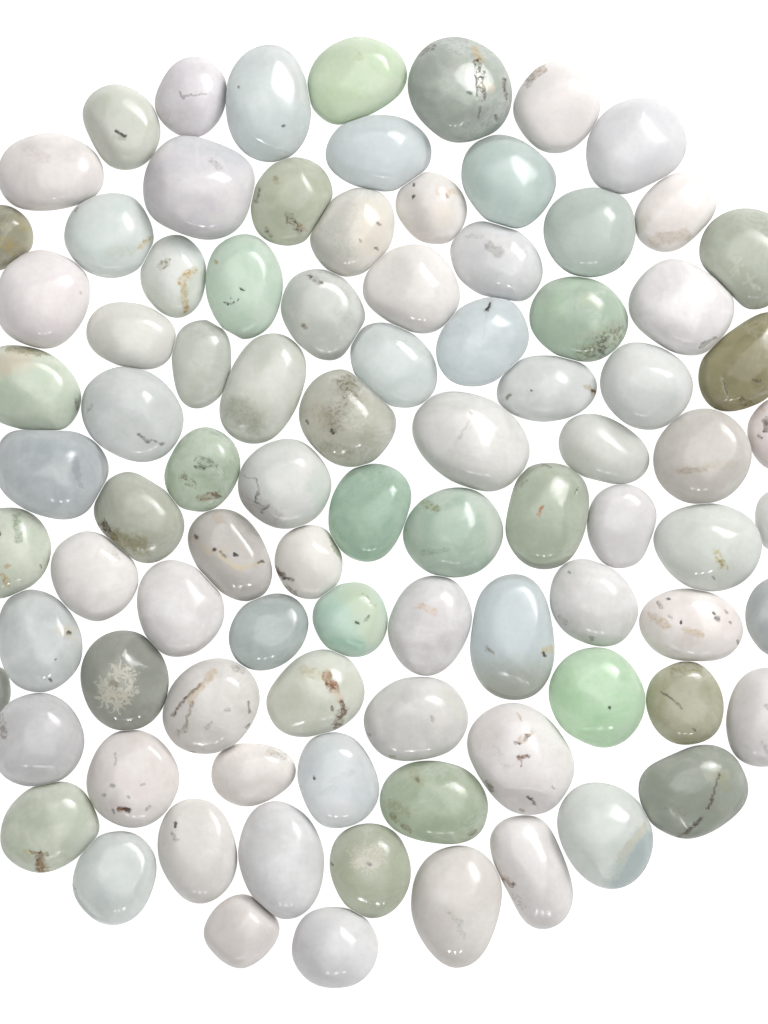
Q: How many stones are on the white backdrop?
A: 90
